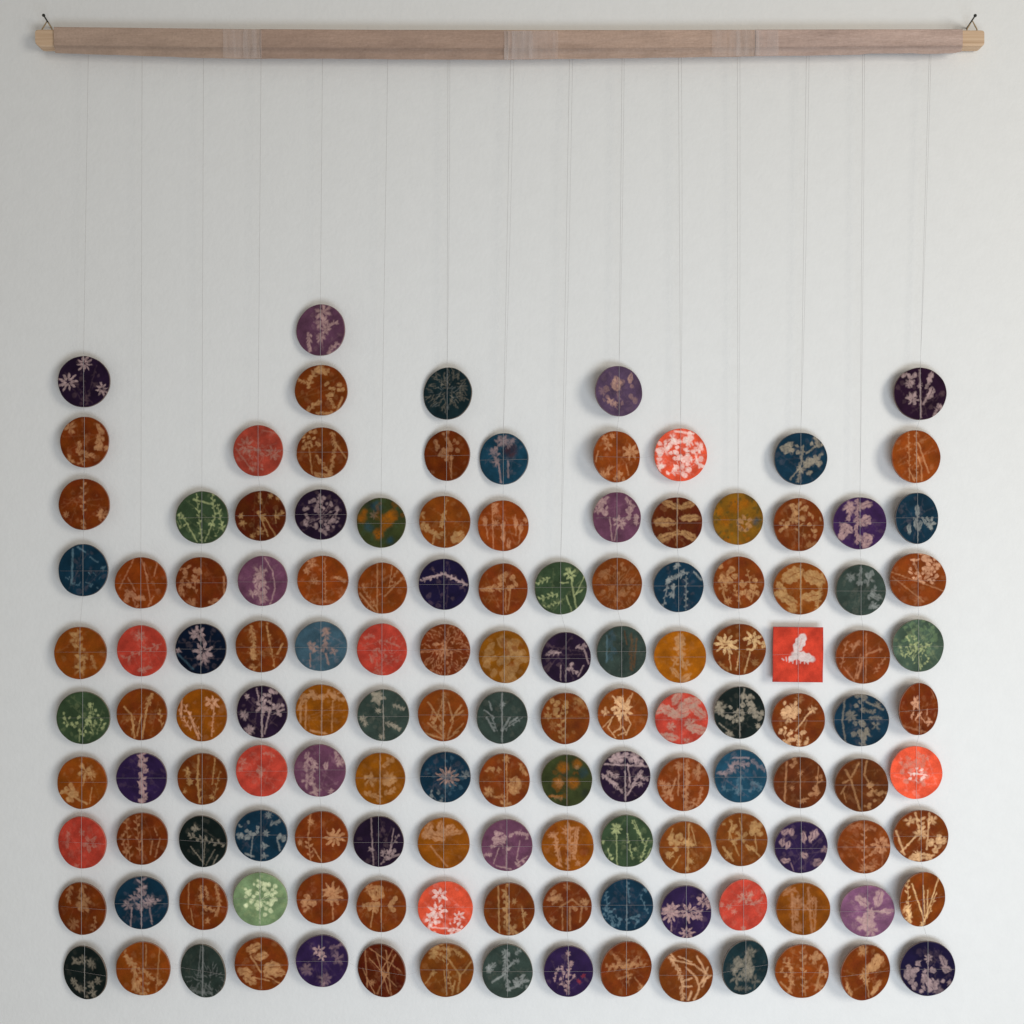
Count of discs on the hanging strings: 132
